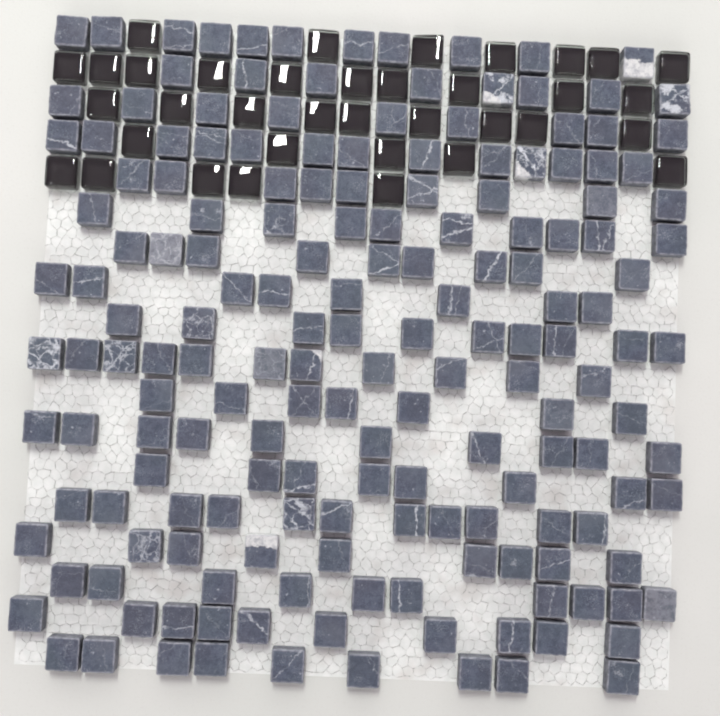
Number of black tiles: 36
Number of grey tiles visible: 172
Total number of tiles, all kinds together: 208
